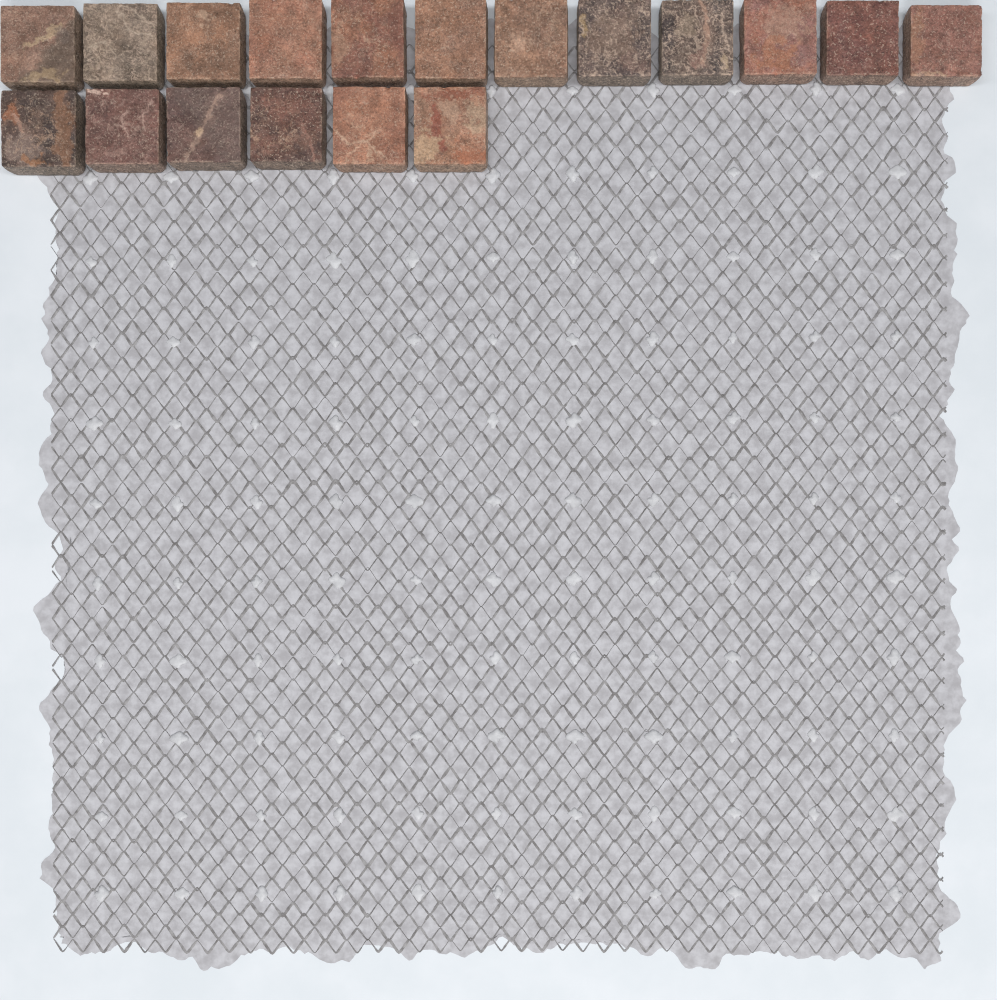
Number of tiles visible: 18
